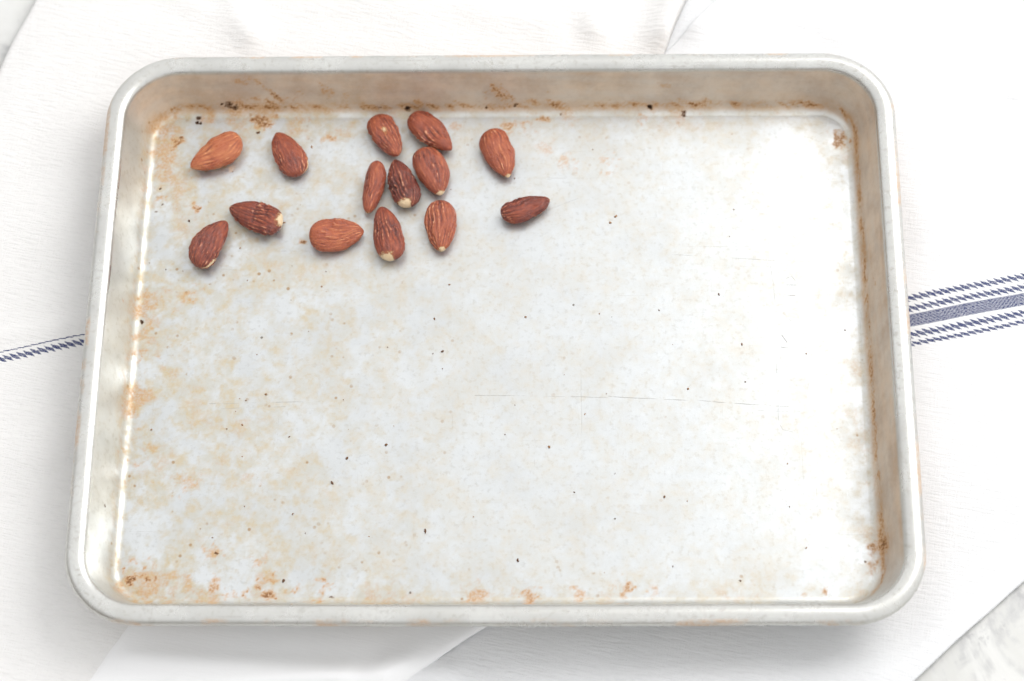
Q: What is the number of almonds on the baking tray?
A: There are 14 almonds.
